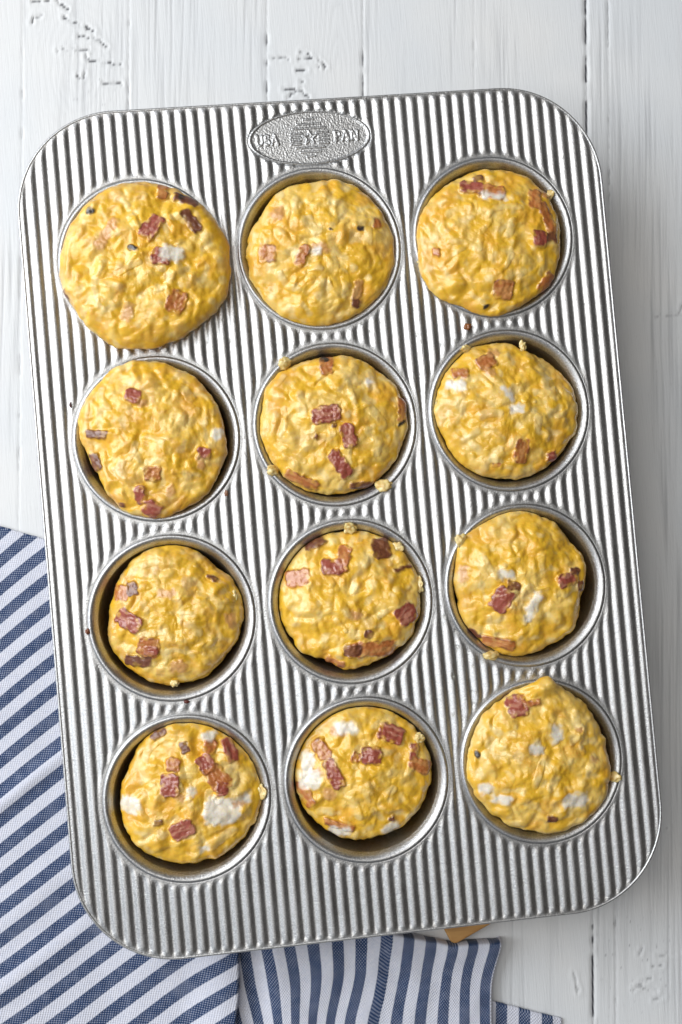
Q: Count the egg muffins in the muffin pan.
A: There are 12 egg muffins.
